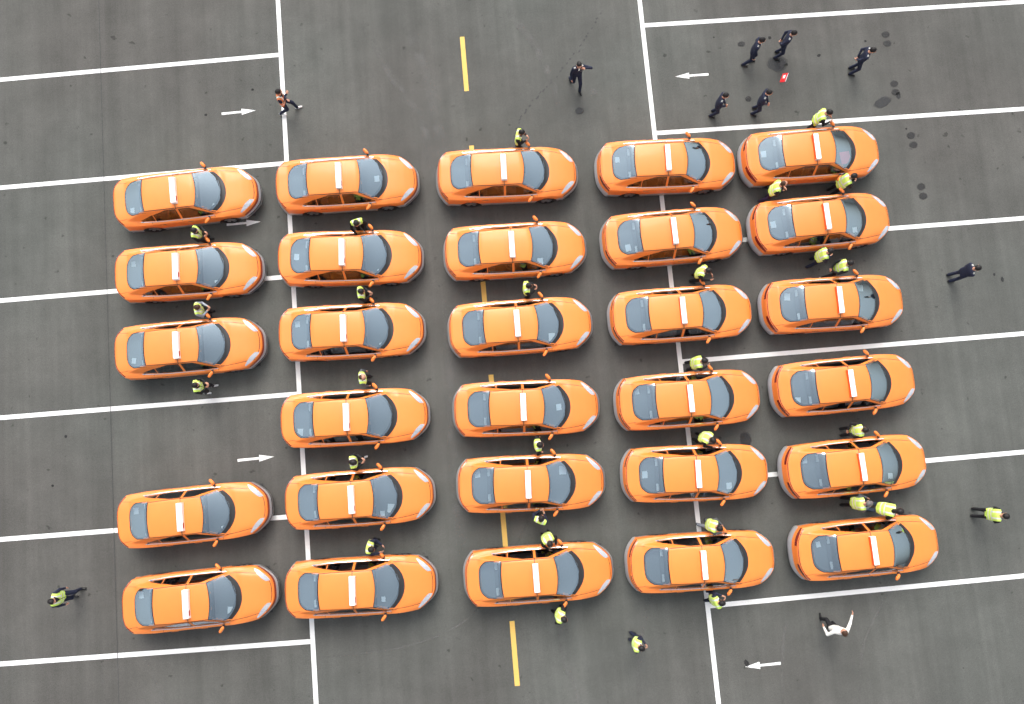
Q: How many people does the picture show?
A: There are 39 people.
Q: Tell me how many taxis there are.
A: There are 29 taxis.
